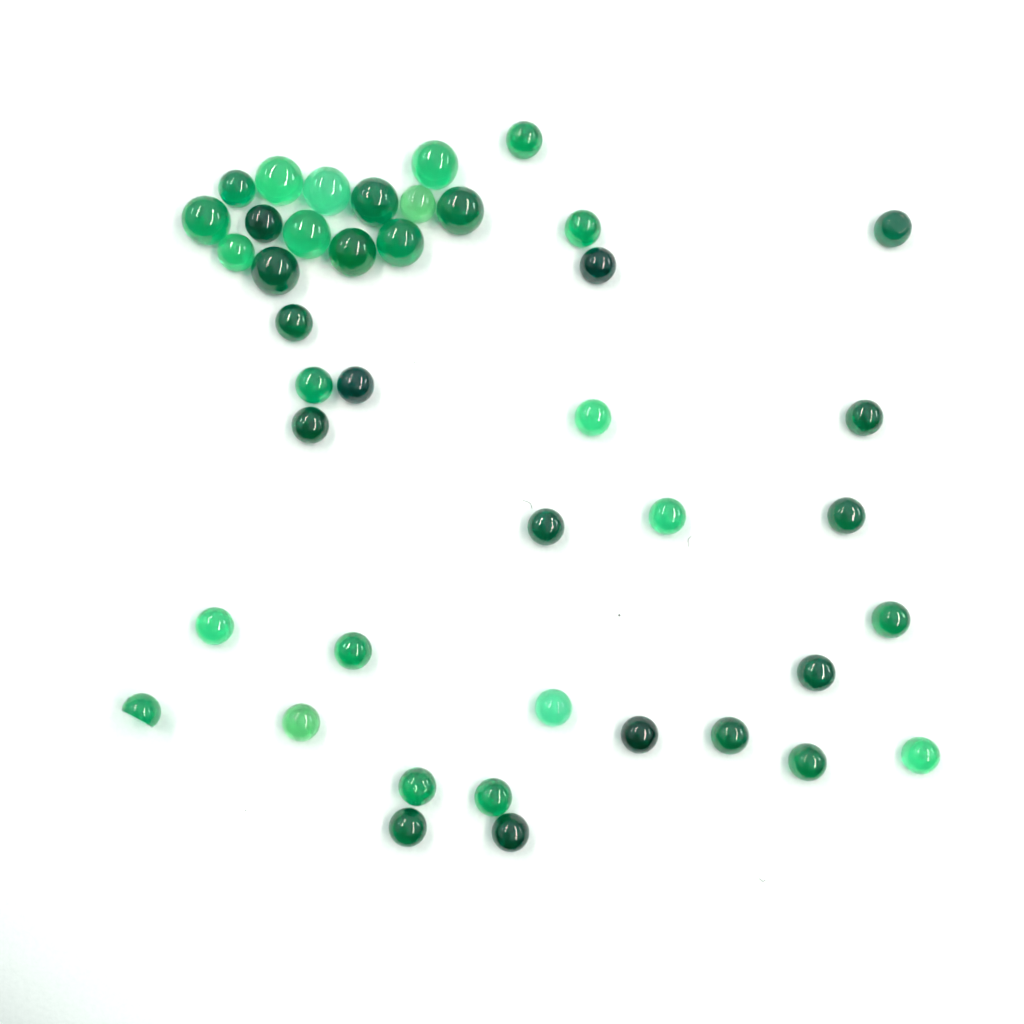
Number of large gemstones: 10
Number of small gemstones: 32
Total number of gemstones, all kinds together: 42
